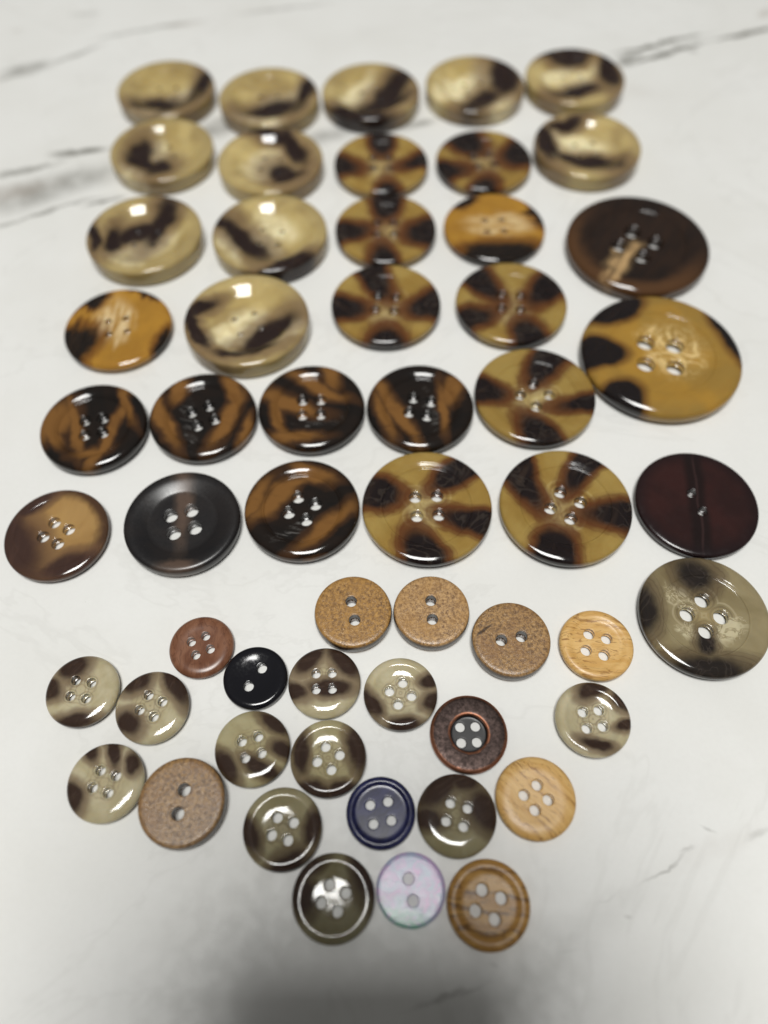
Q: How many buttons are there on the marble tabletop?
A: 55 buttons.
